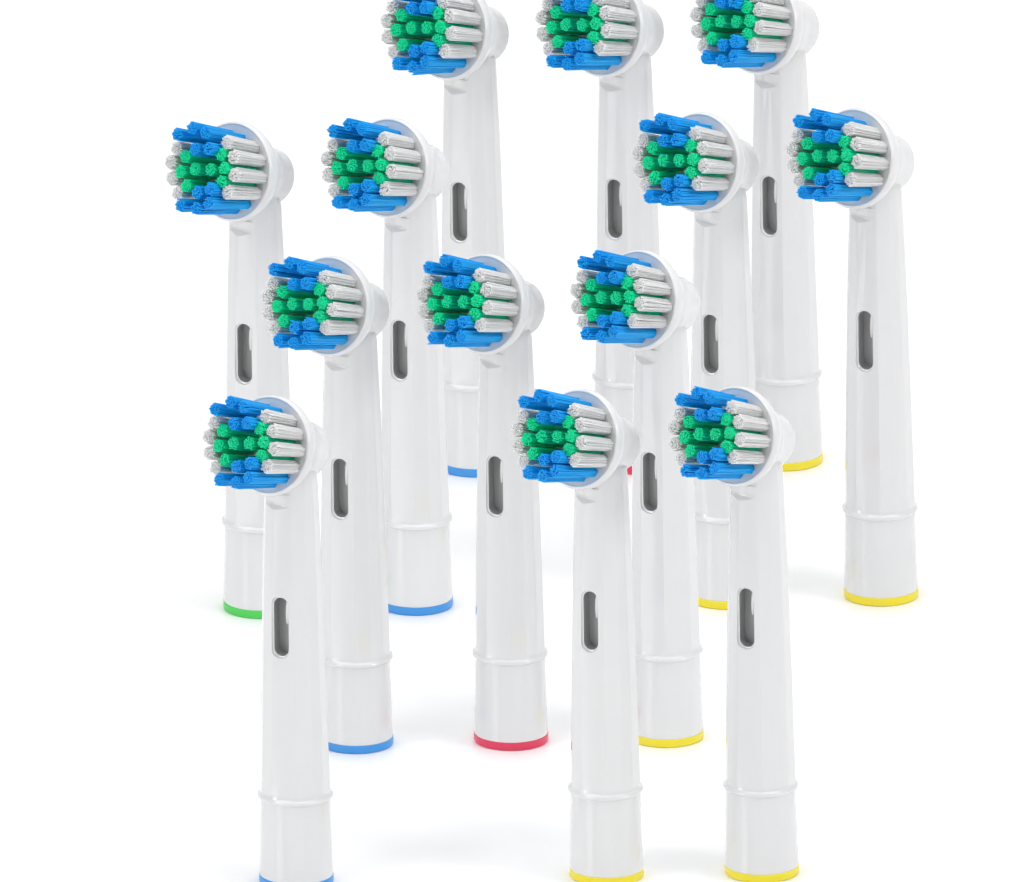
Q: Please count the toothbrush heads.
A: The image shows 13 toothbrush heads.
